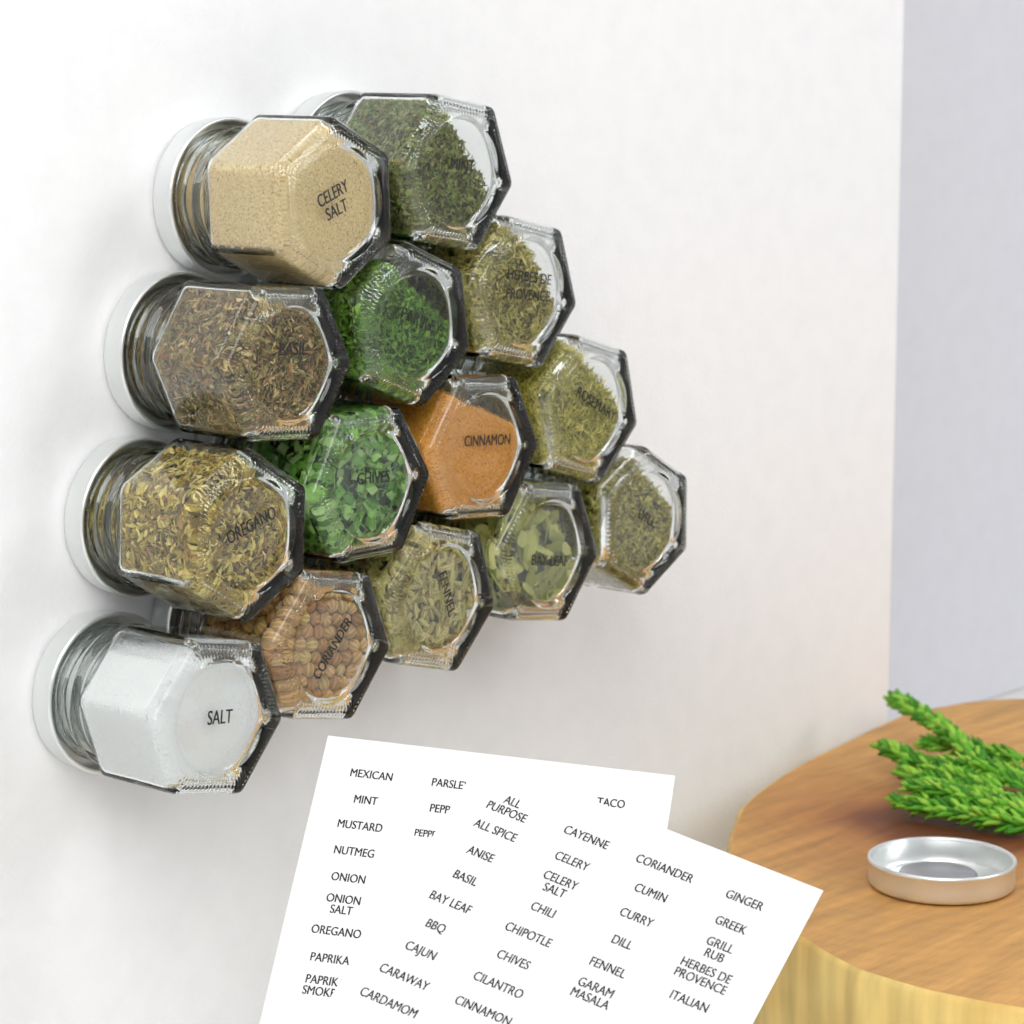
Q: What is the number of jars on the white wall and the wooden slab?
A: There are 14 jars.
